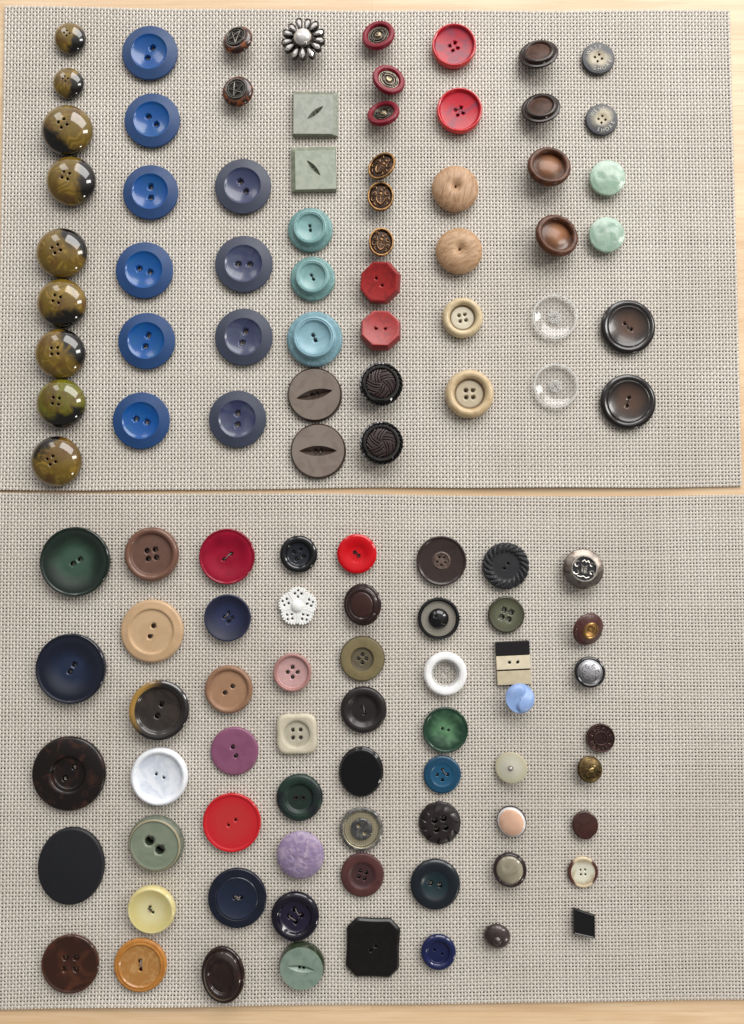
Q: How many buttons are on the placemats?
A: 116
